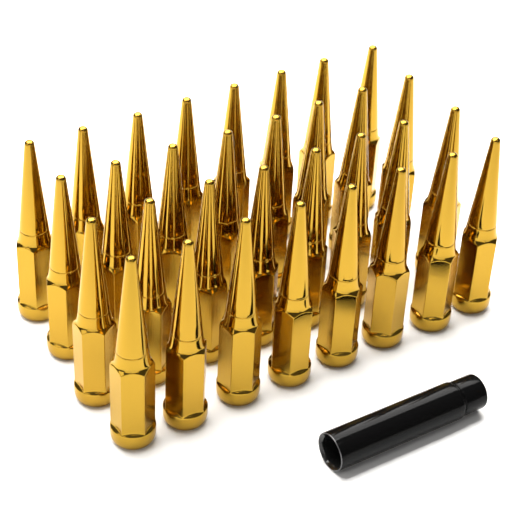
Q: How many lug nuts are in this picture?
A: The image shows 32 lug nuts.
